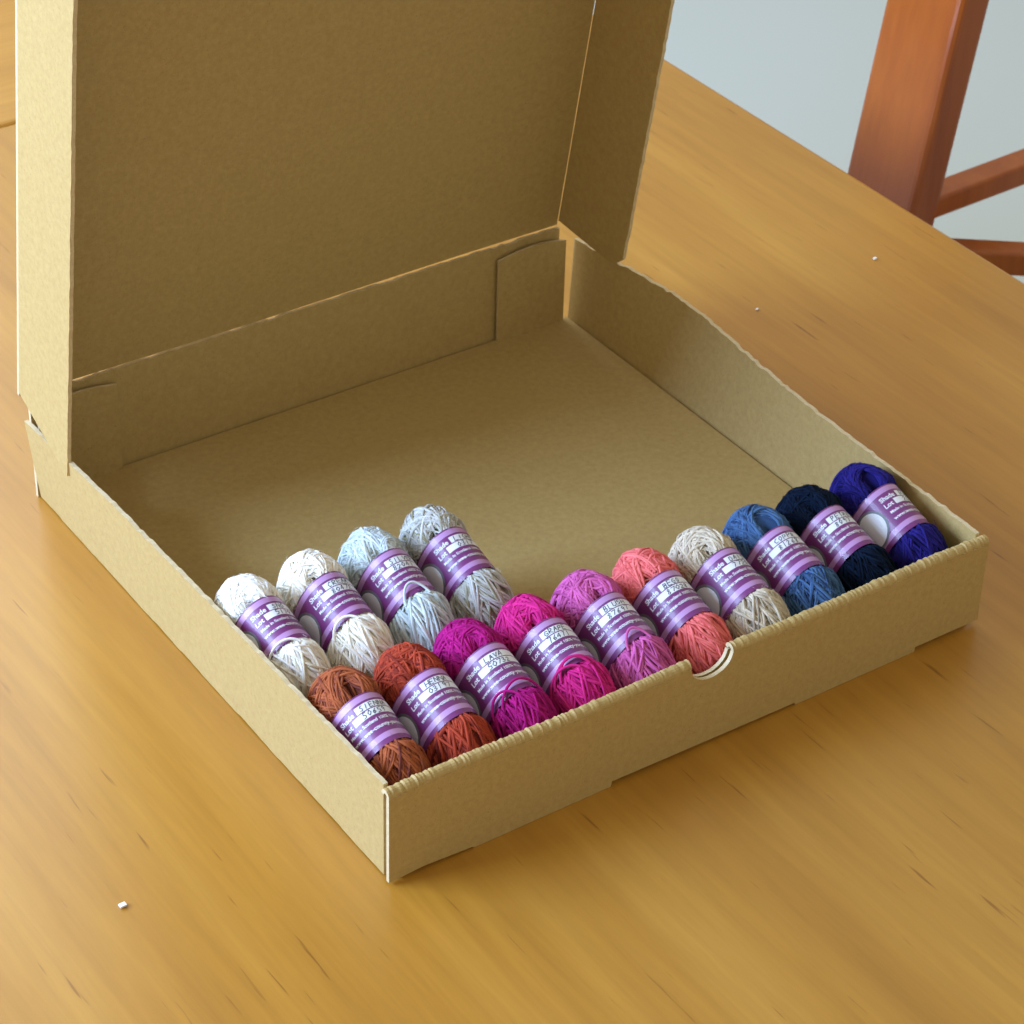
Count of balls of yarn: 14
